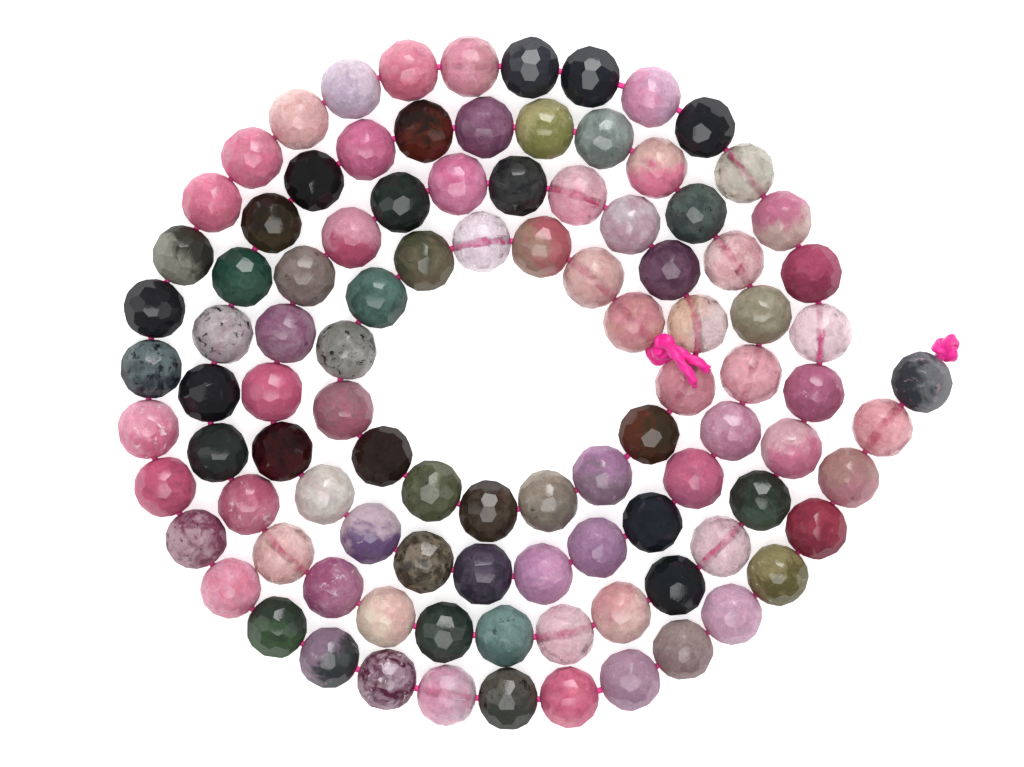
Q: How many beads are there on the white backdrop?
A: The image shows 100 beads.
